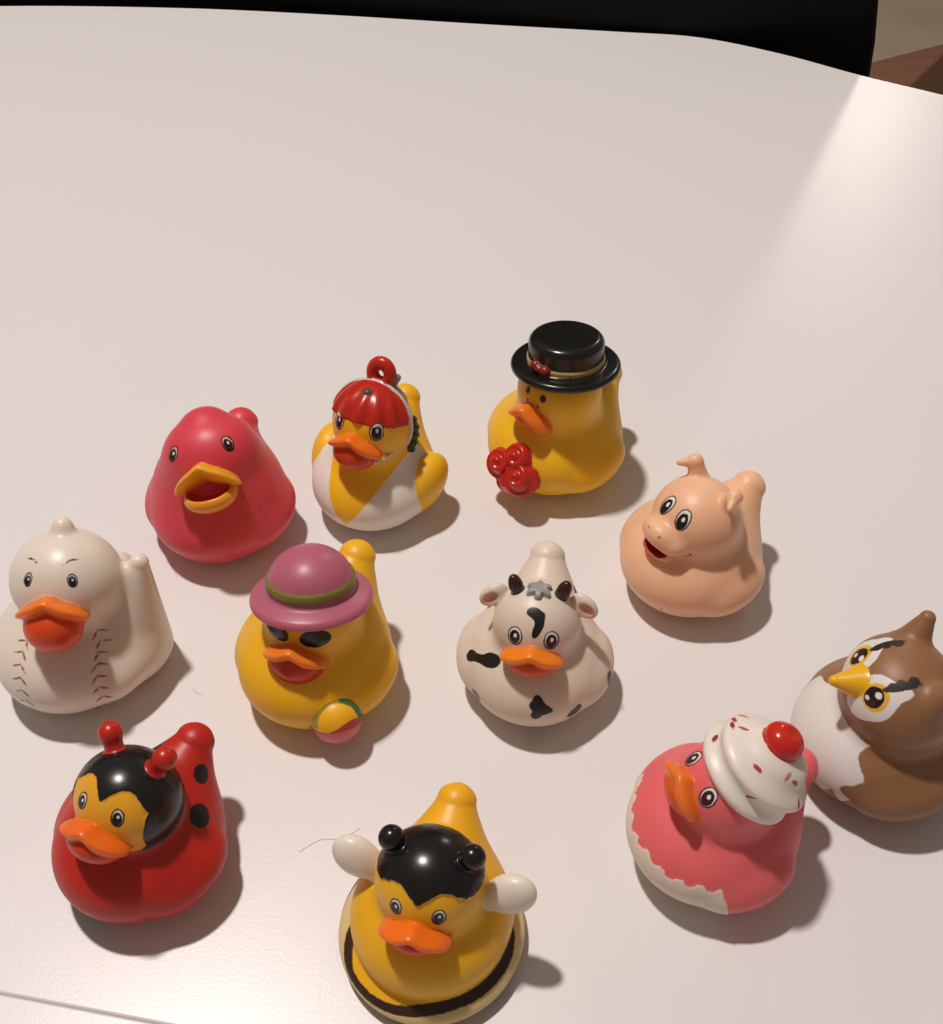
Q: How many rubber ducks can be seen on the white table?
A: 11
